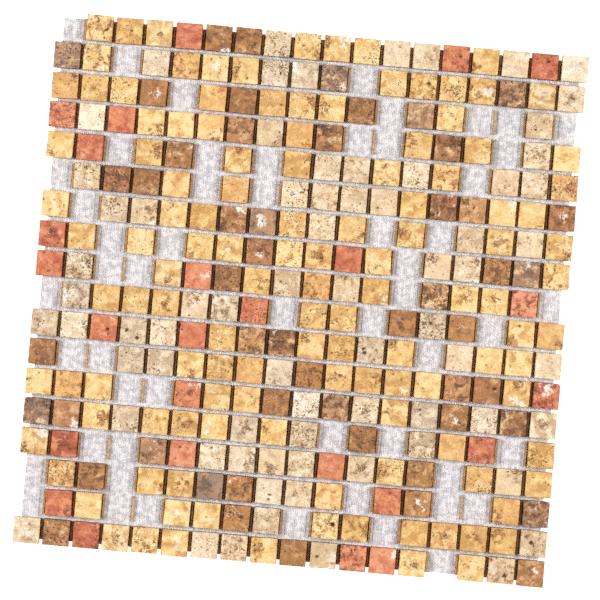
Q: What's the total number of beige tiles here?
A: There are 71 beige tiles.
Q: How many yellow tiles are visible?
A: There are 123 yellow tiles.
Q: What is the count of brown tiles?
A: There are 51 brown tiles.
